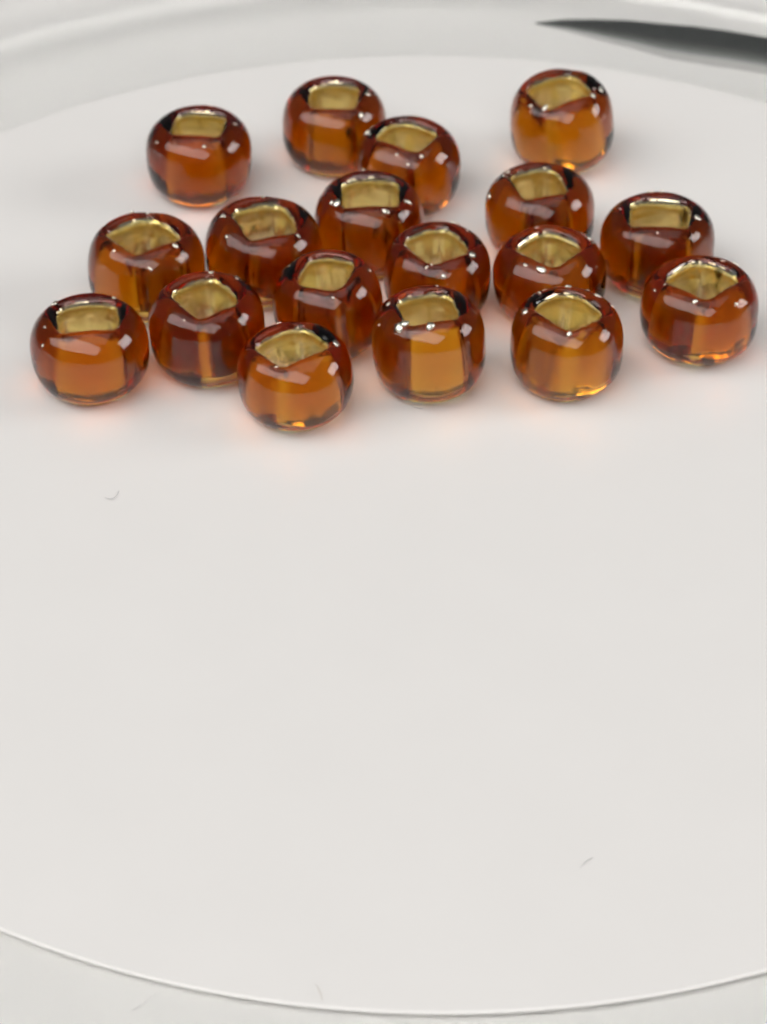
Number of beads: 18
